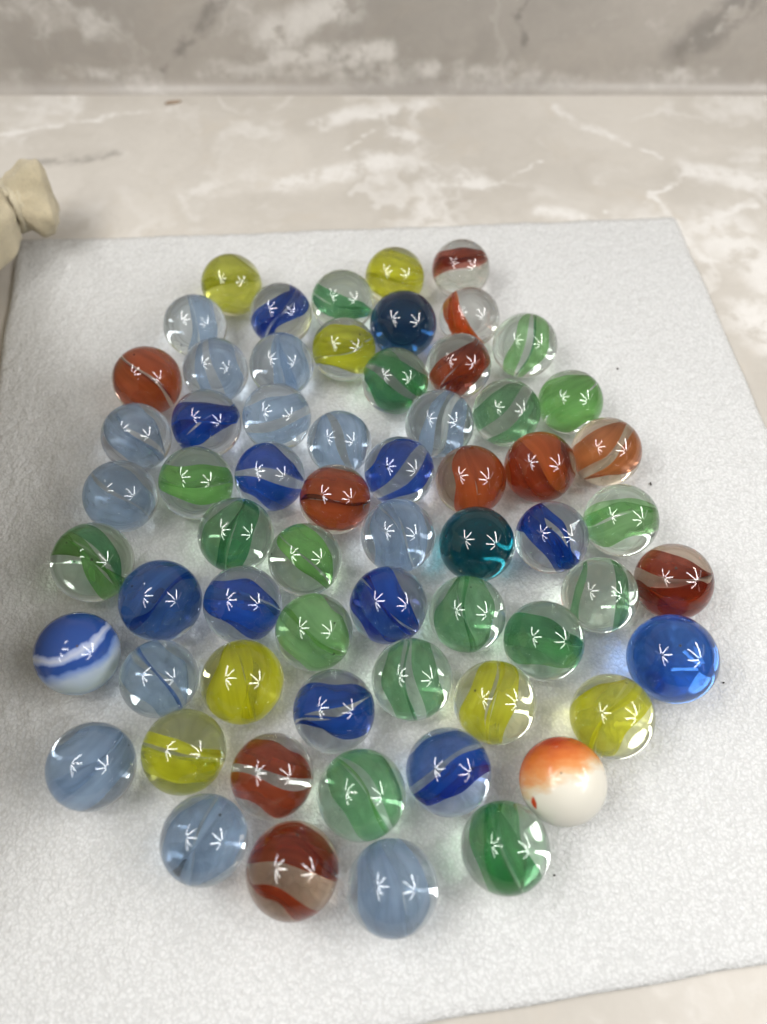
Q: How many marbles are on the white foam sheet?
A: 63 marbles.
